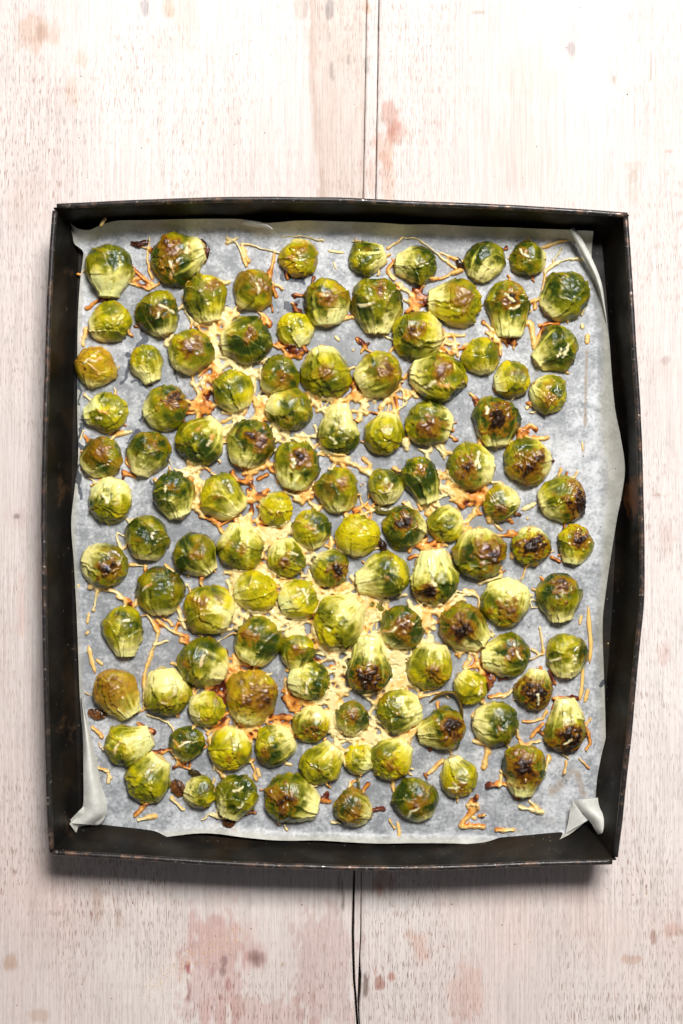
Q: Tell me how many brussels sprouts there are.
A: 114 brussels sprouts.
